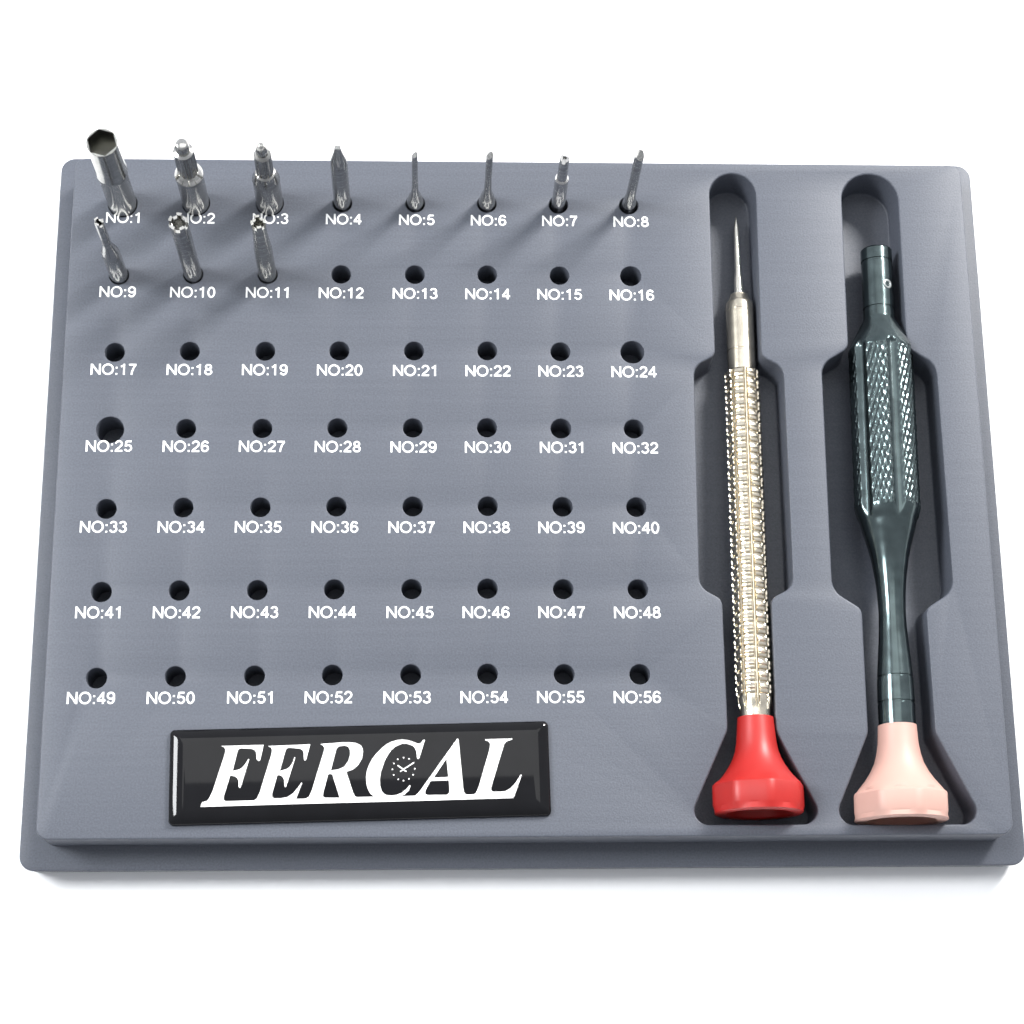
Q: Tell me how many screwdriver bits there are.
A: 11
